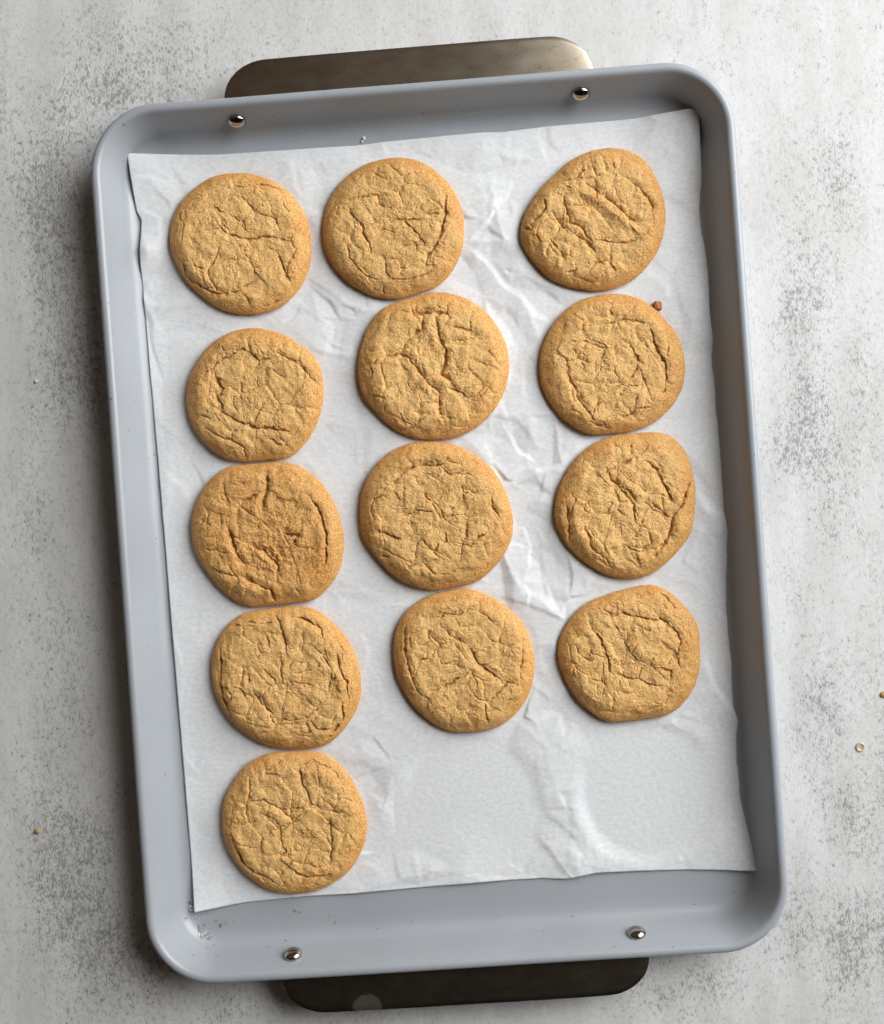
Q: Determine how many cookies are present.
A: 13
